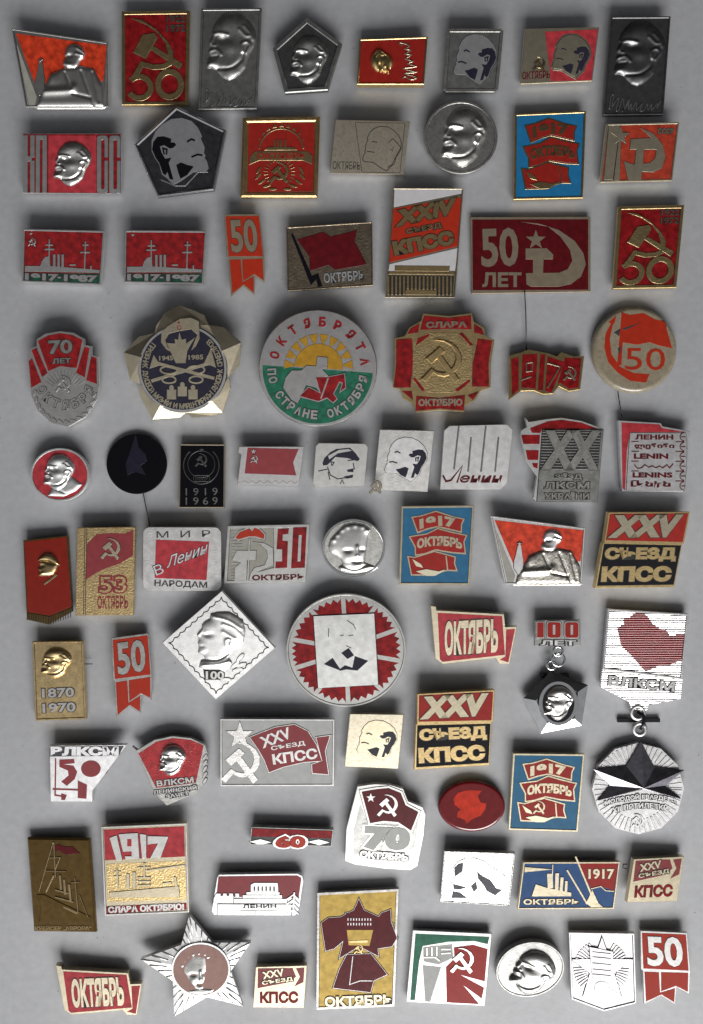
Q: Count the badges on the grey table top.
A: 75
